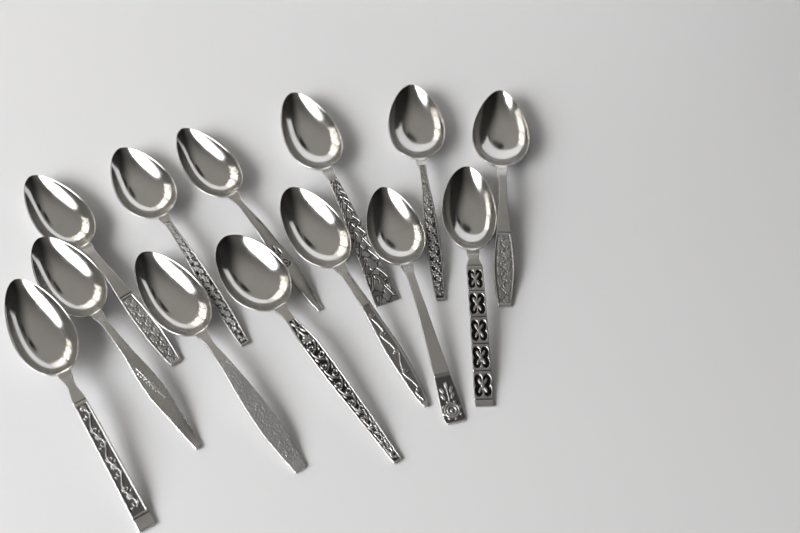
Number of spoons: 13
